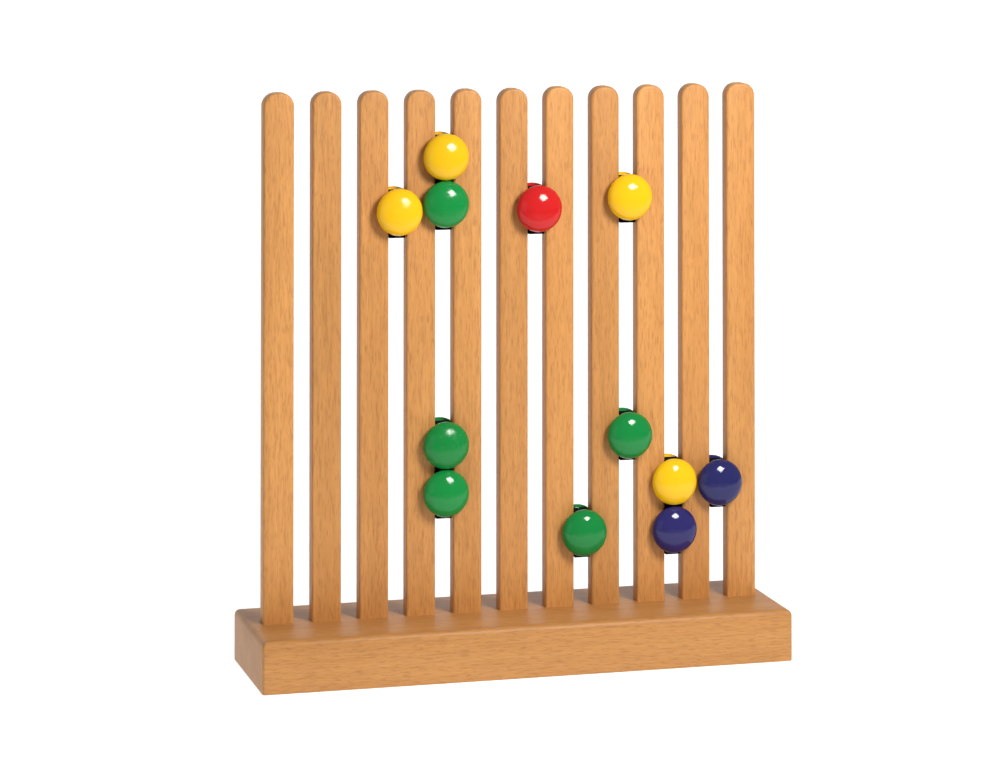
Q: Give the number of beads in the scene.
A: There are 12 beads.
